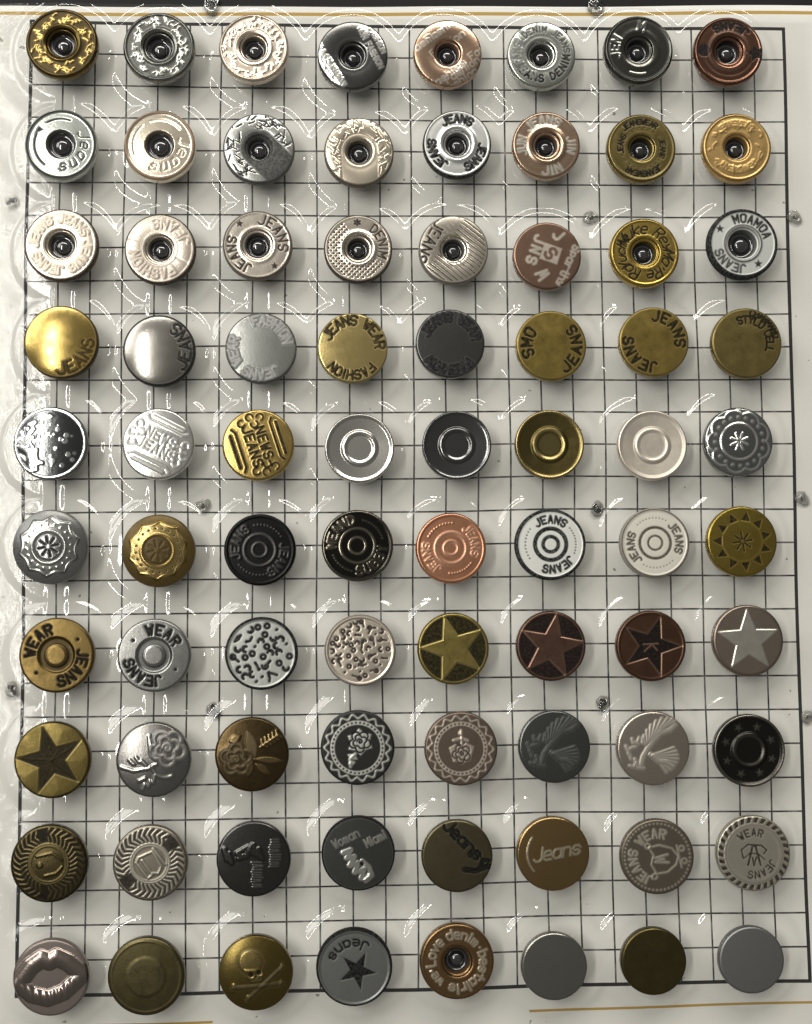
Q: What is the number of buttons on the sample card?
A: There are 80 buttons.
